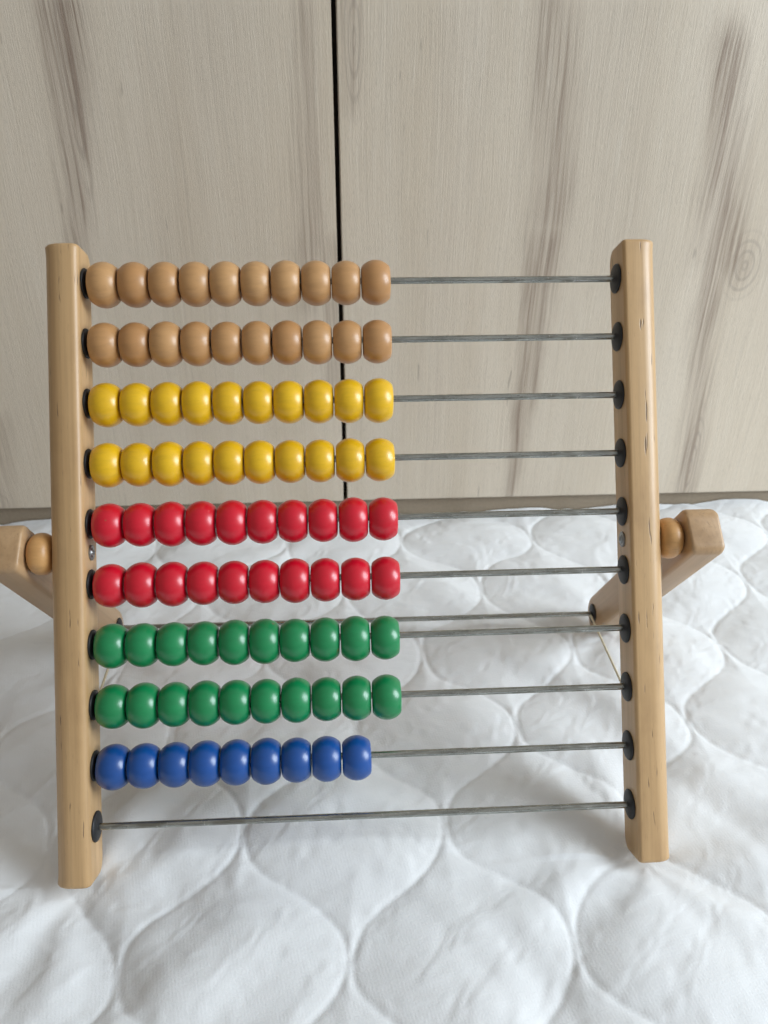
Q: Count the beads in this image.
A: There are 89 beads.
